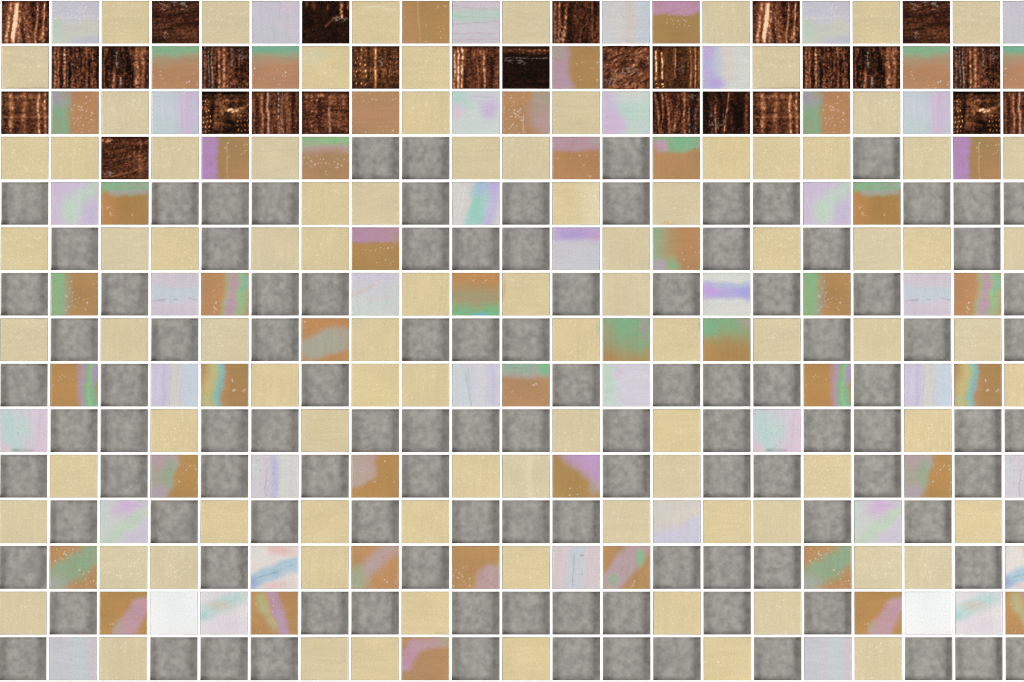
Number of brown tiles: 27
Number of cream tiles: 90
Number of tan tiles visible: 47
